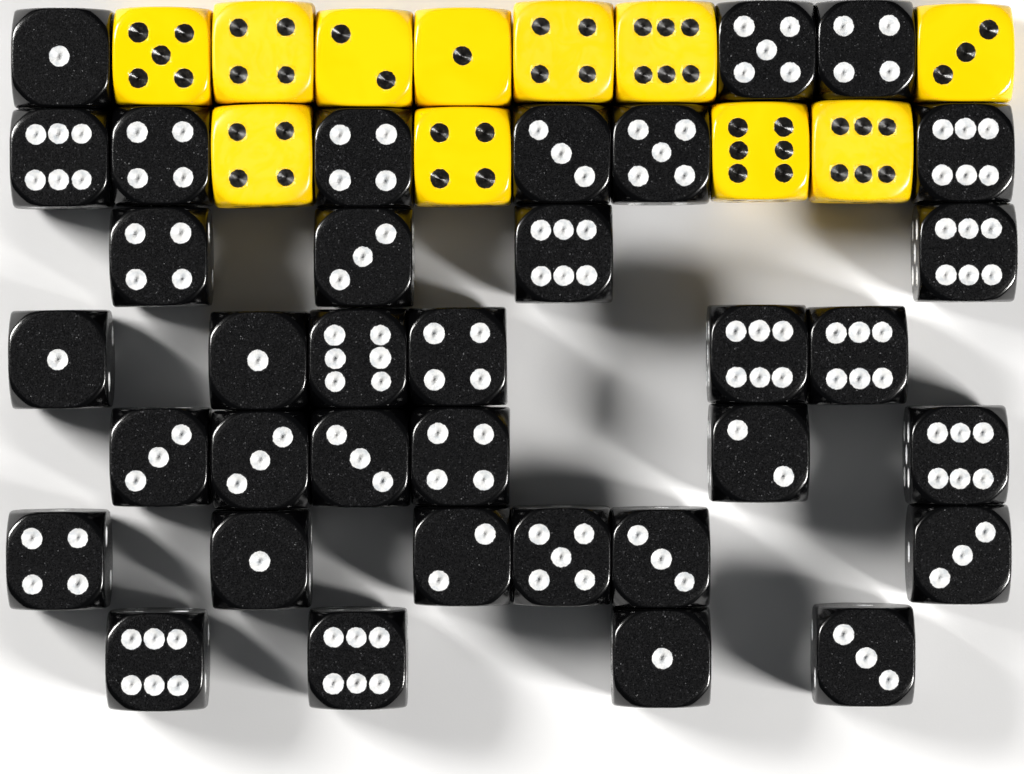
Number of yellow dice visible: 11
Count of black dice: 35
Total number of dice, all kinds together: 46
